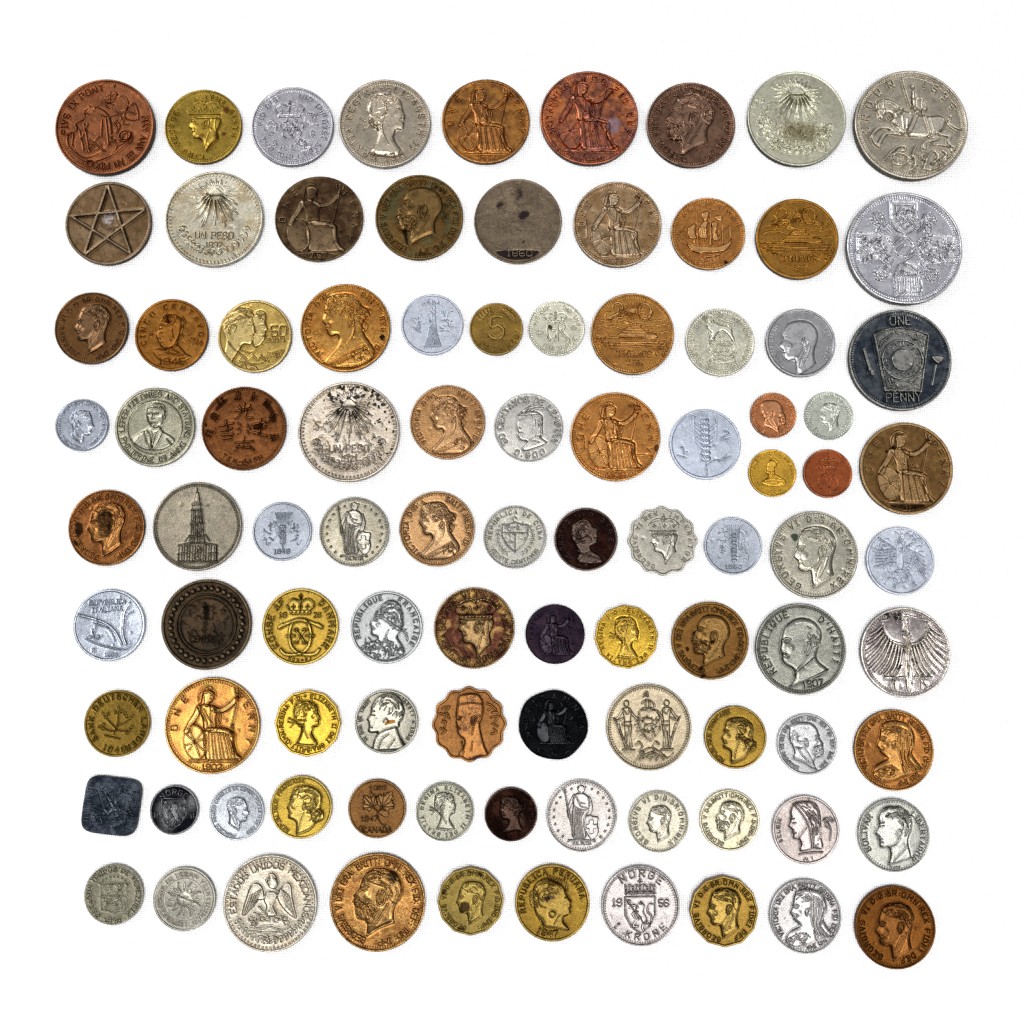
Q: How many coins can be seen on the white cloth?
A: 95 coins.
